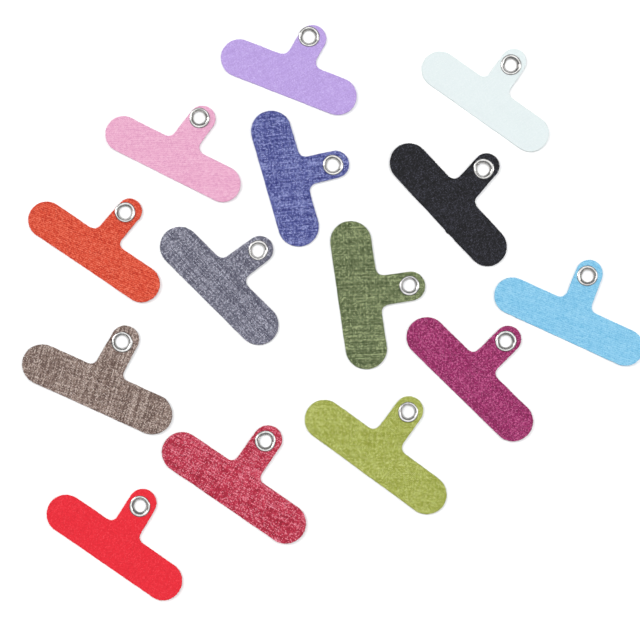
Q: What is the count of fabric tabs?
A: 14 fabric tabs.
